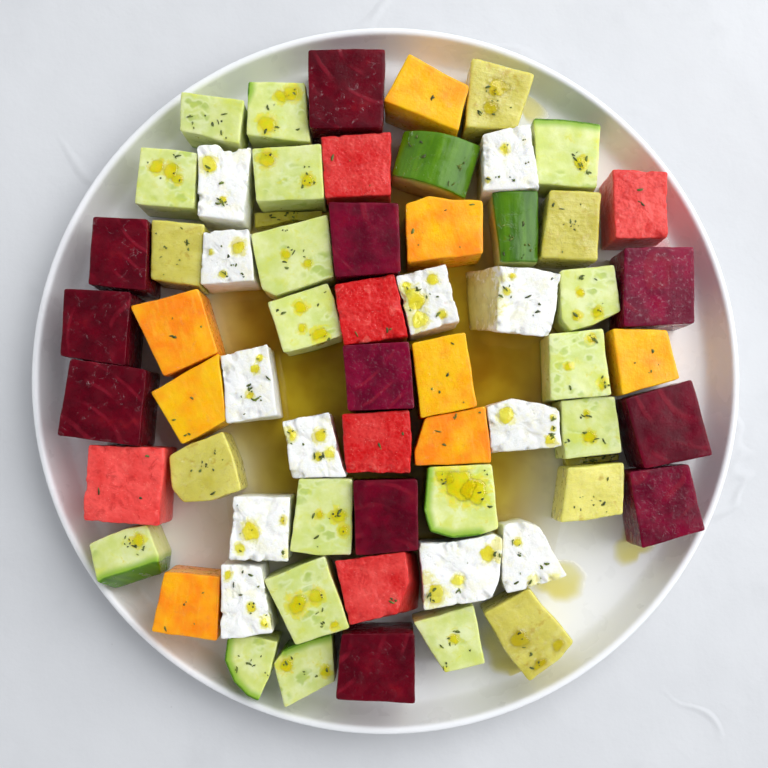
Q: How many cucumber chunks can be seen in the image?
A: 19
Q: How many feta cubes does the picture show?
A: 12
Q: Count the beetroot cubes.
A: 11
